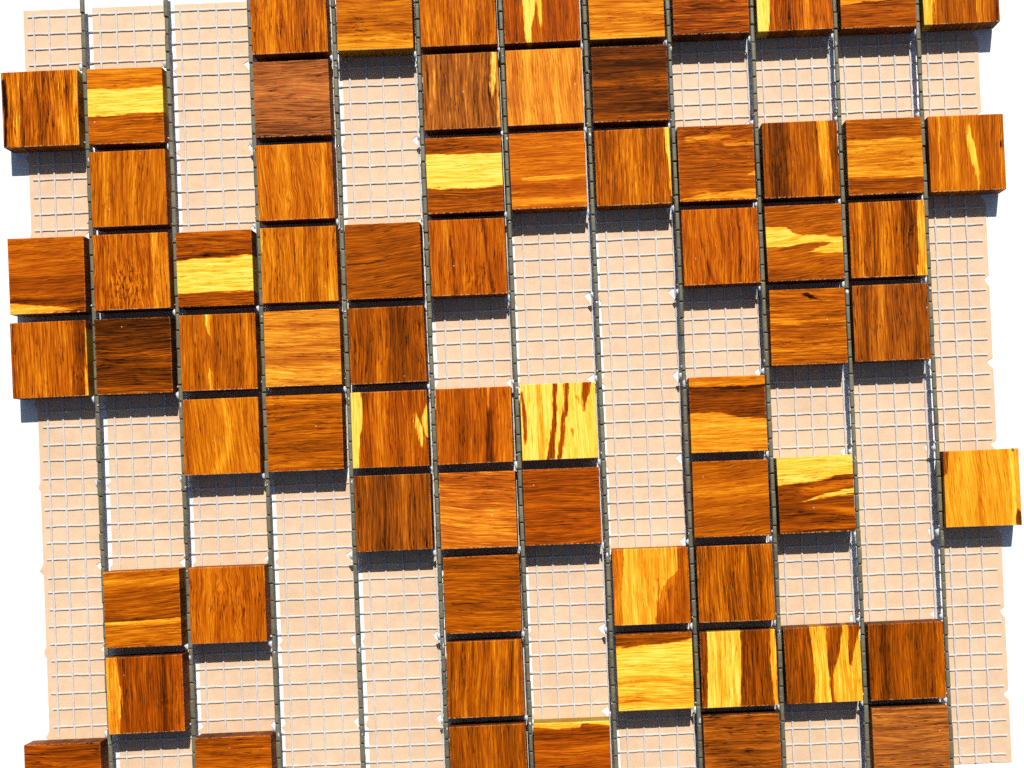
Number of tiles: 69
